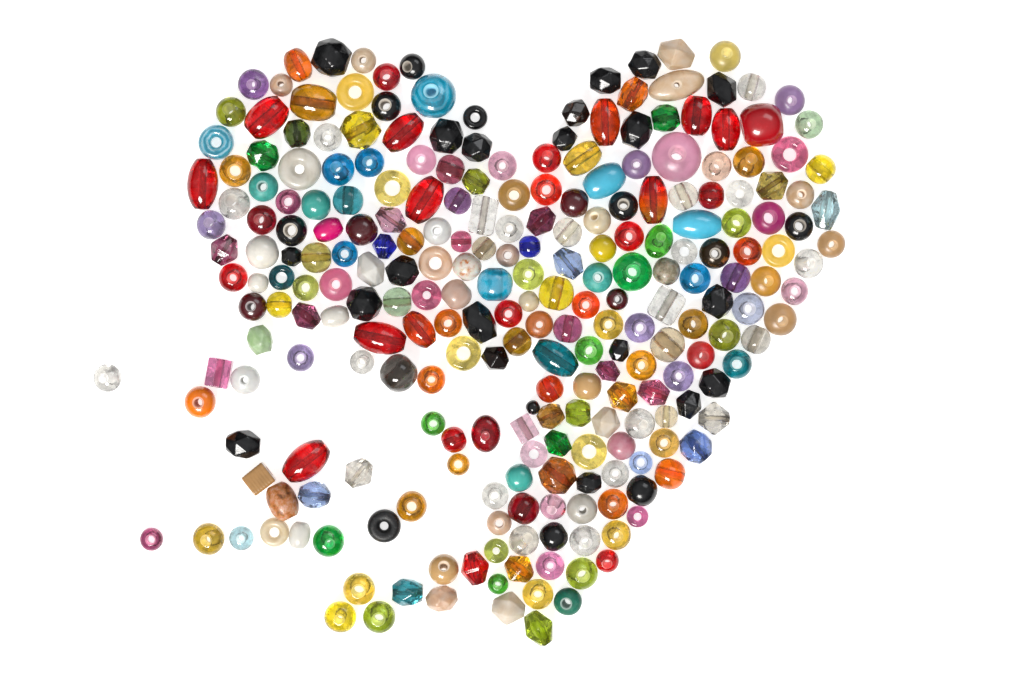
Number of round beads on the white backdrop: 170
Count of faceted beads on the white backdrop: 55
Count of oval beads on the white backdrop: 24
